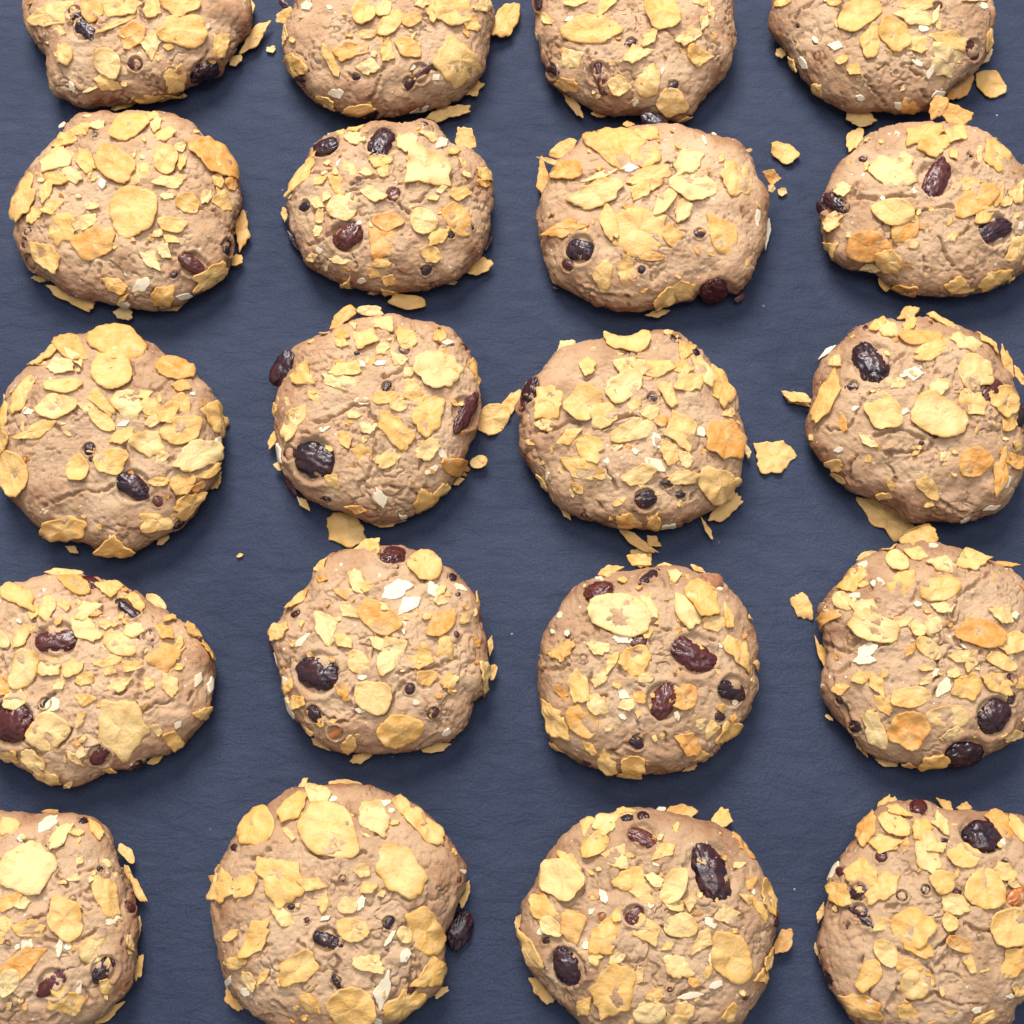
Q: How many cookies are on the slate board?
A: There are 20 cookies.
